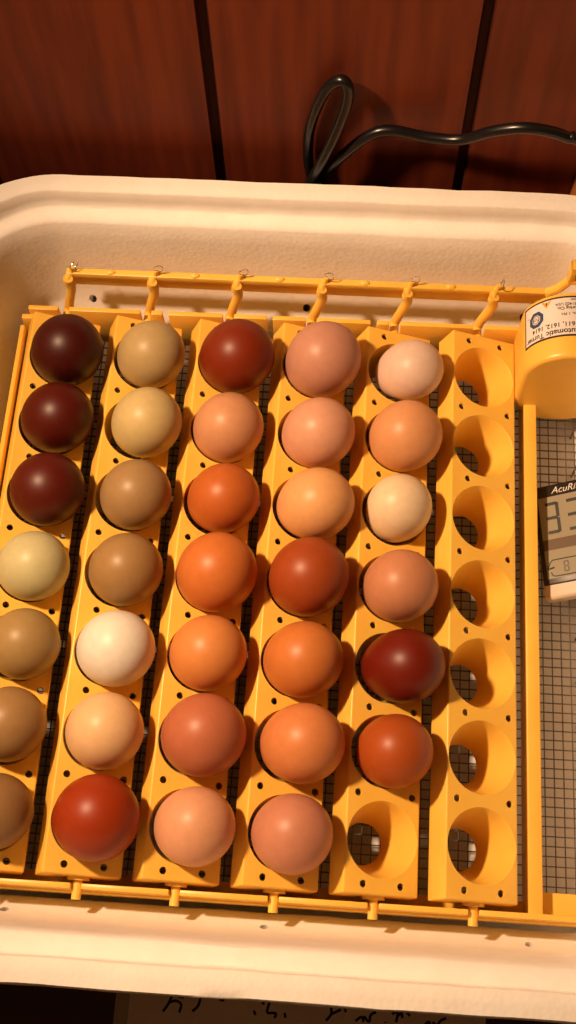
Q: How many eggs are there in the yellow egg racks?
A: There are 34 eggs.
